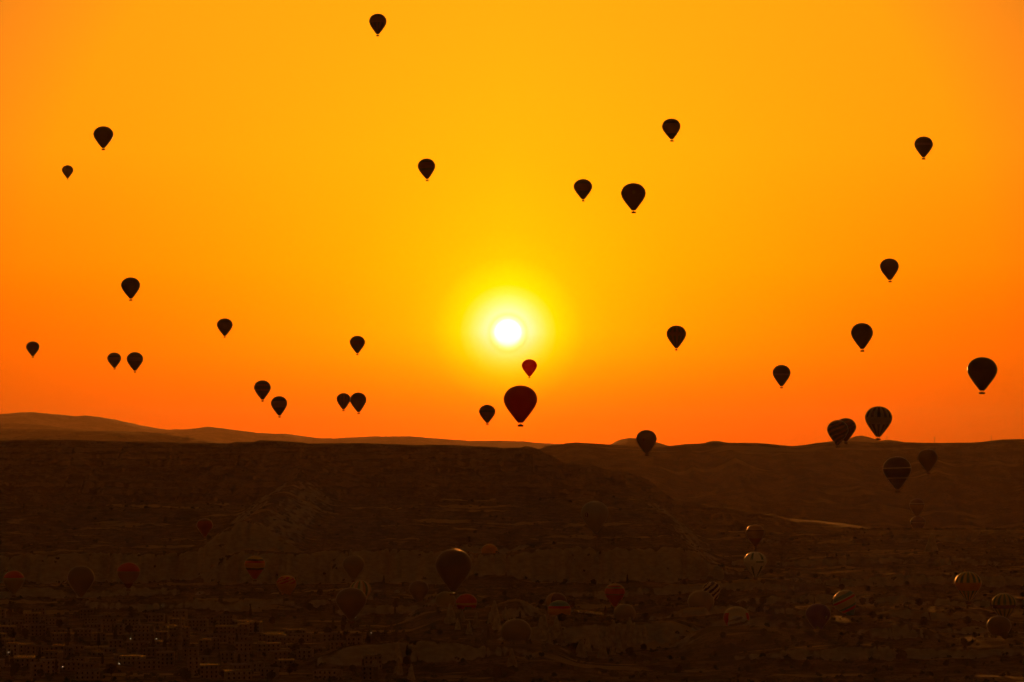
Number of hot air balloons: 65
